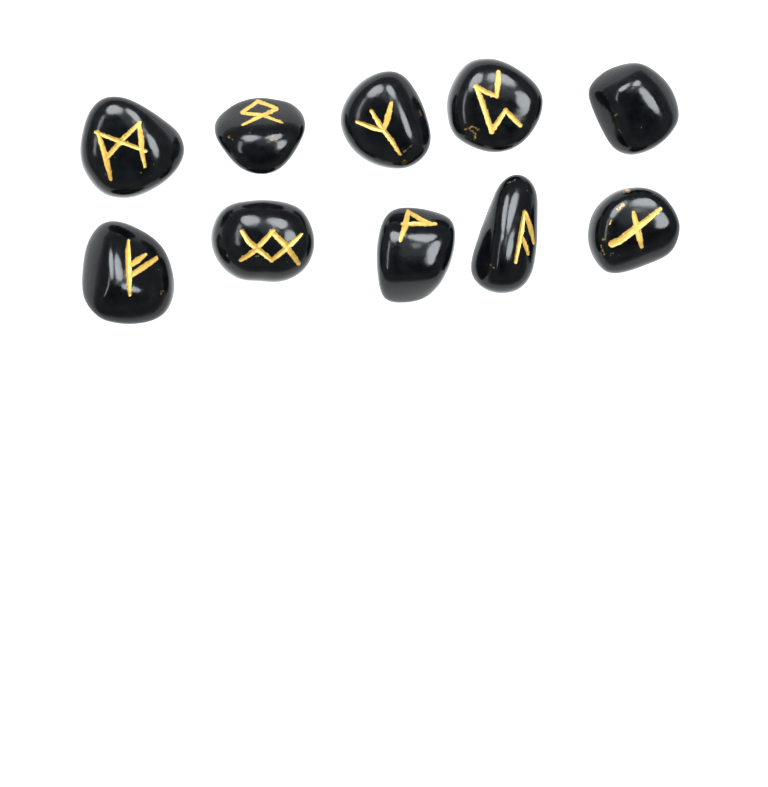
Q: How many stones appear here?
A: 10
